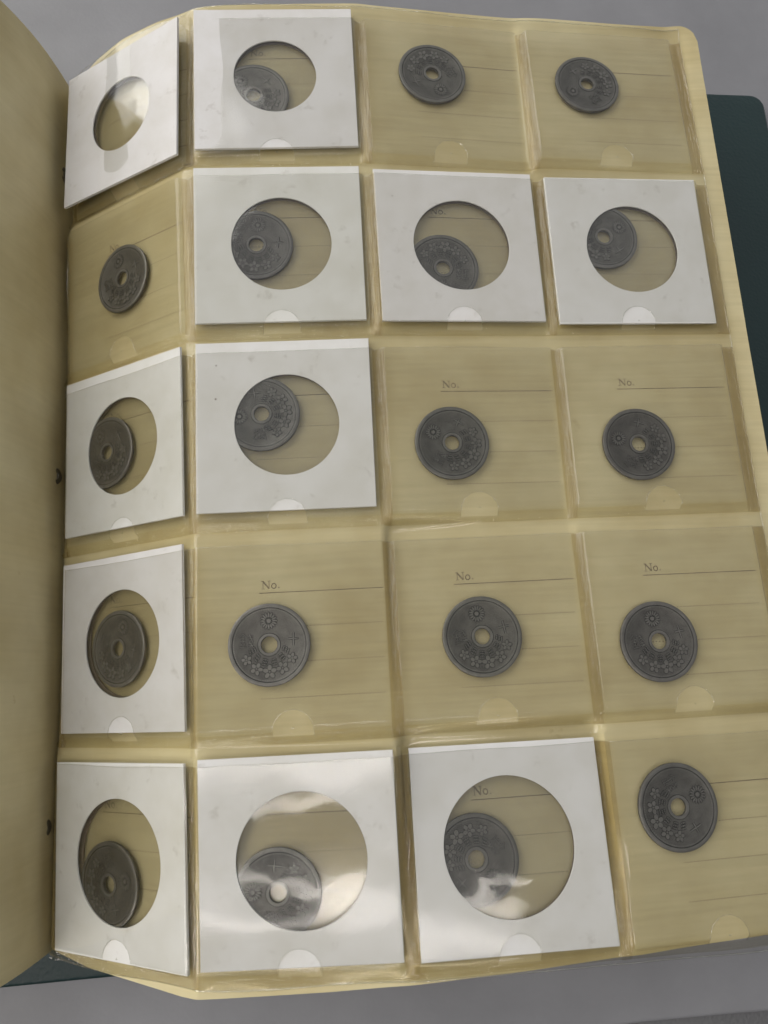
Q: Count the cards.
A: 11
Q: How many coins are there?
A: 19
